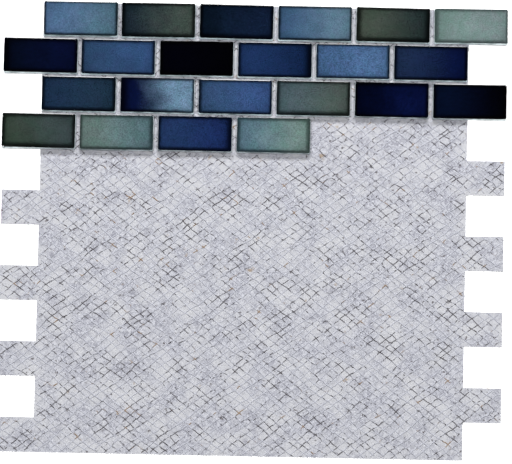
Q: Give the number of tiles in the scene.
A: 22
